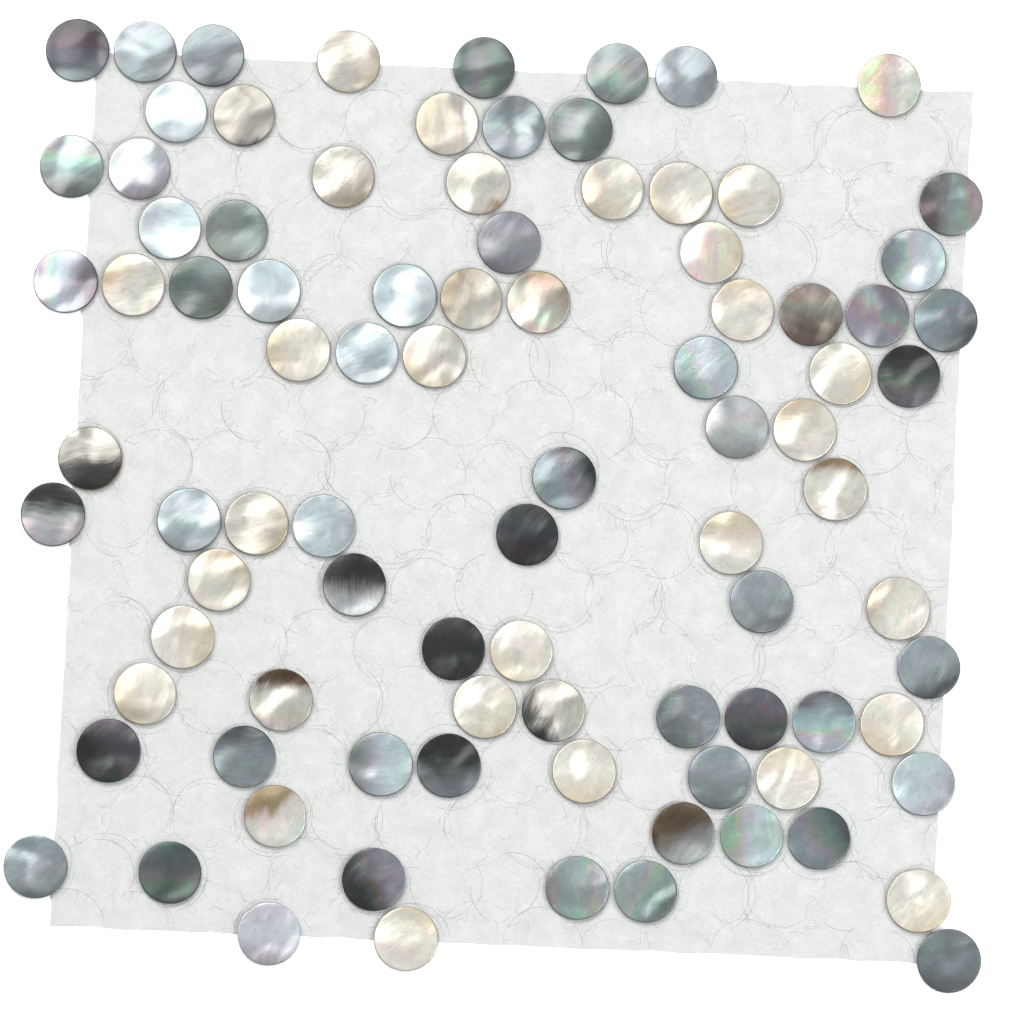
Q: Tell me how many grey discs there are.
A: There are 55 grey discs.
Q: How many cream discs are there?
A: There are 36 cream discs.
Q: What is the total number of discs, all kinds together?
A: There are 91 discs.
